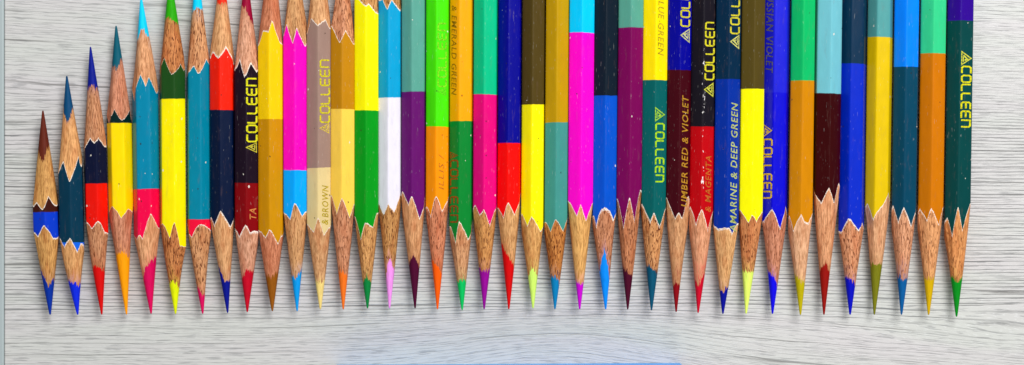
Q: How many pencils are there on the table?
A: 38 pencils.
